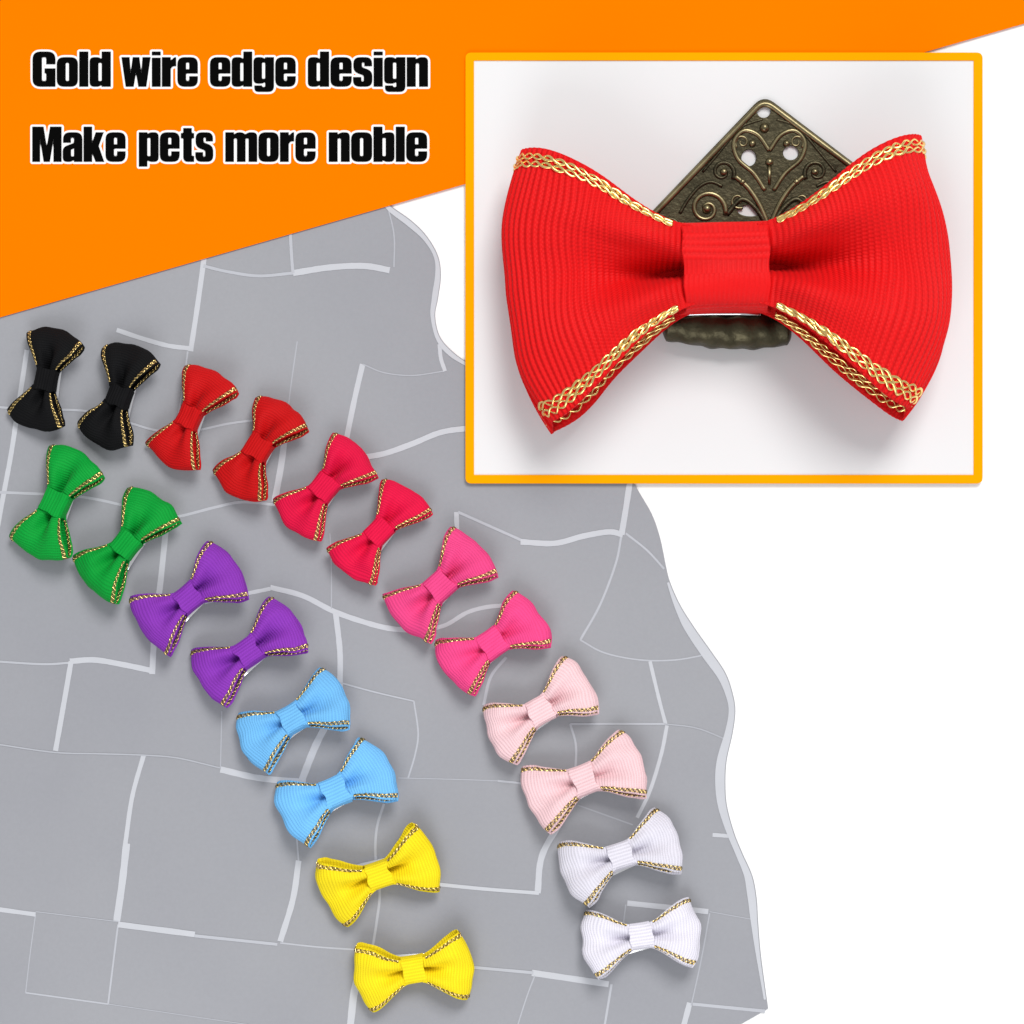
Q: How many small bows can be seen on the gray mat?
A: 20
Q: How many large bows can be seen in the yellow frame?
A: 1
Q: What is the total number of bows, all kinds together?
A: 21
